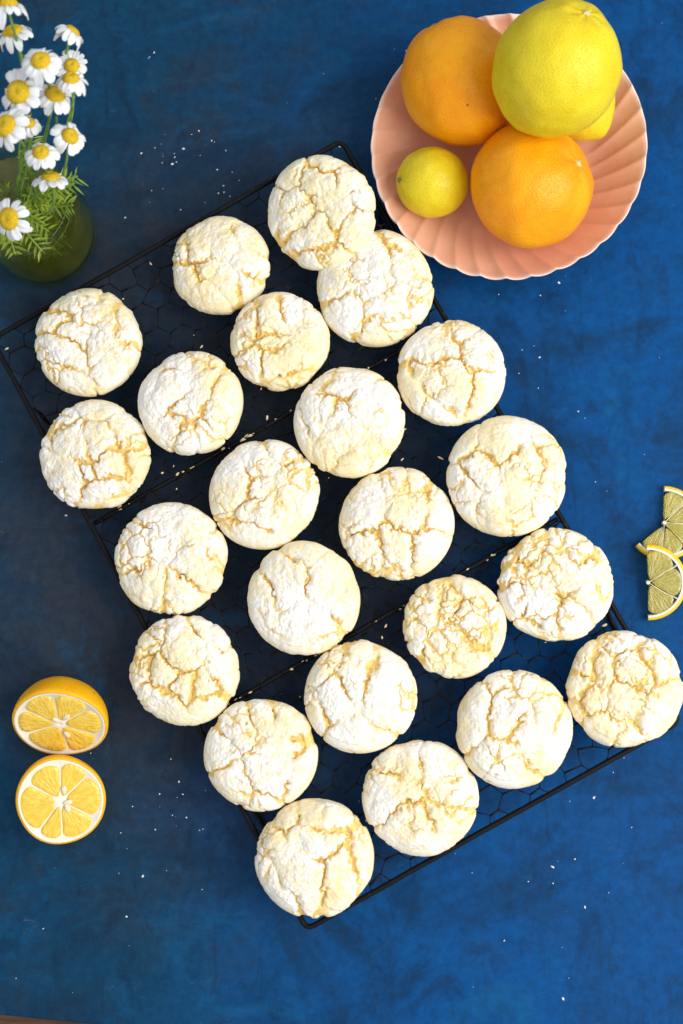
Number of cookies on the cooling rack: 23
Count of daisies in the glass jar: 14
